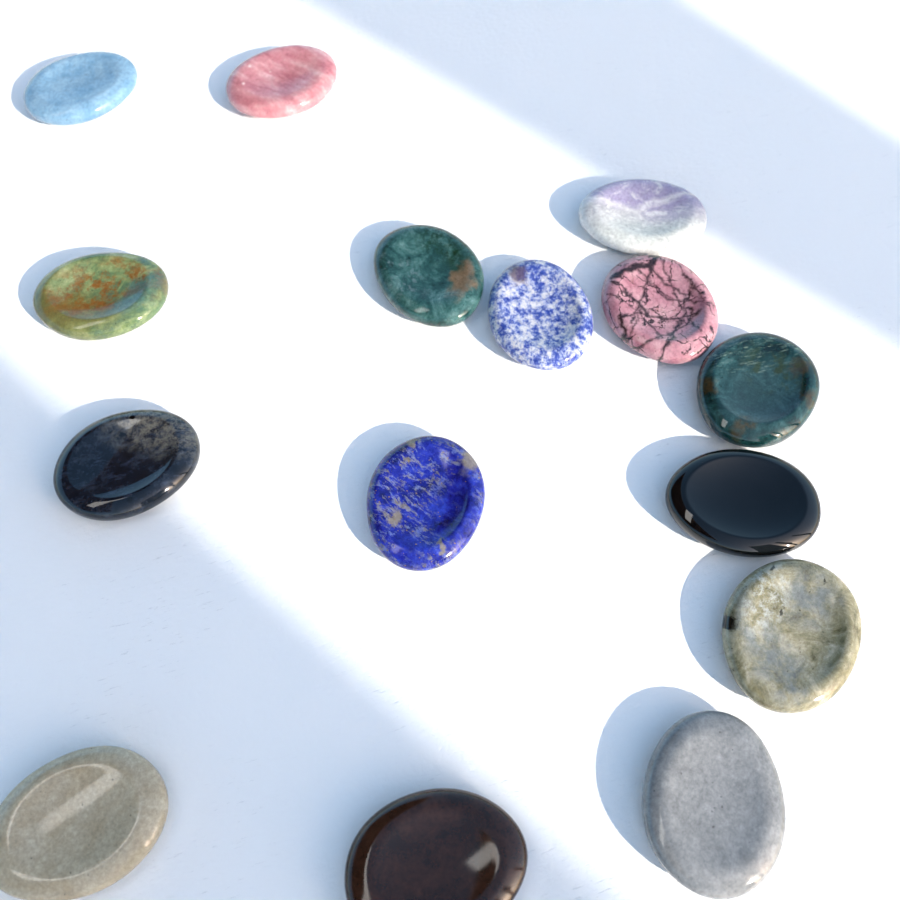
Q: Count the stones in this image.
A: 15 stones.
